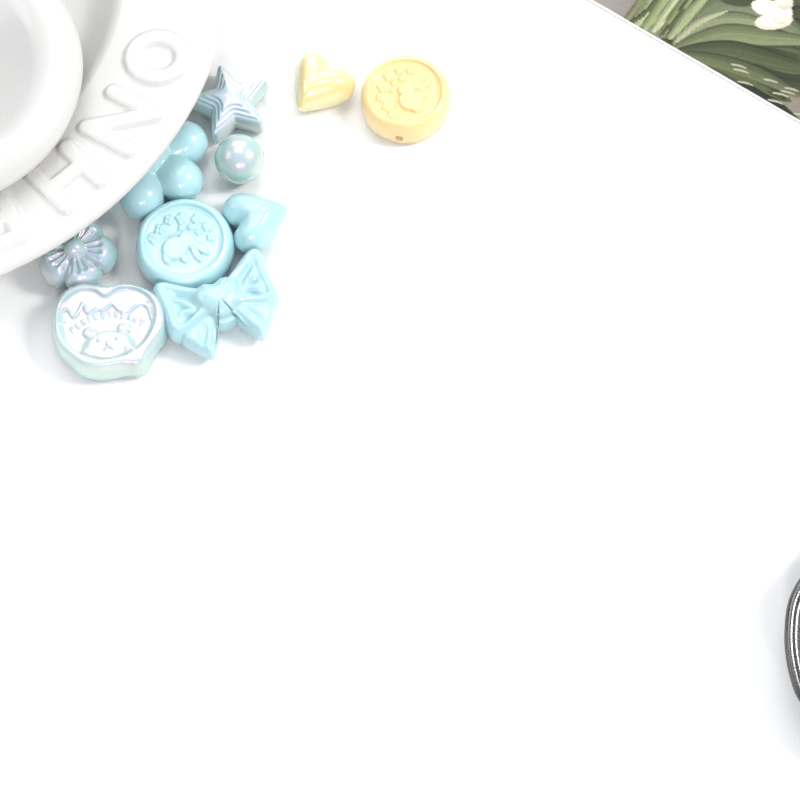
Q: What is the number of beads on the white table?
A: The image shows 10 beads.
